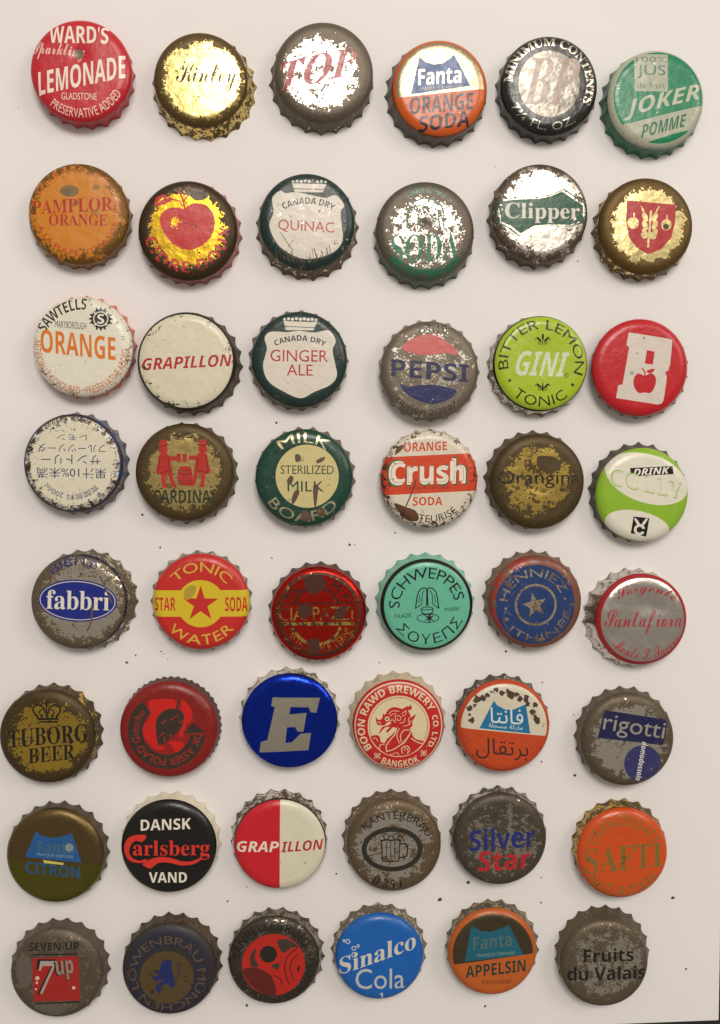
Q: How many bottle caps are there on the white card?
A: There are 48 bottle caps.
